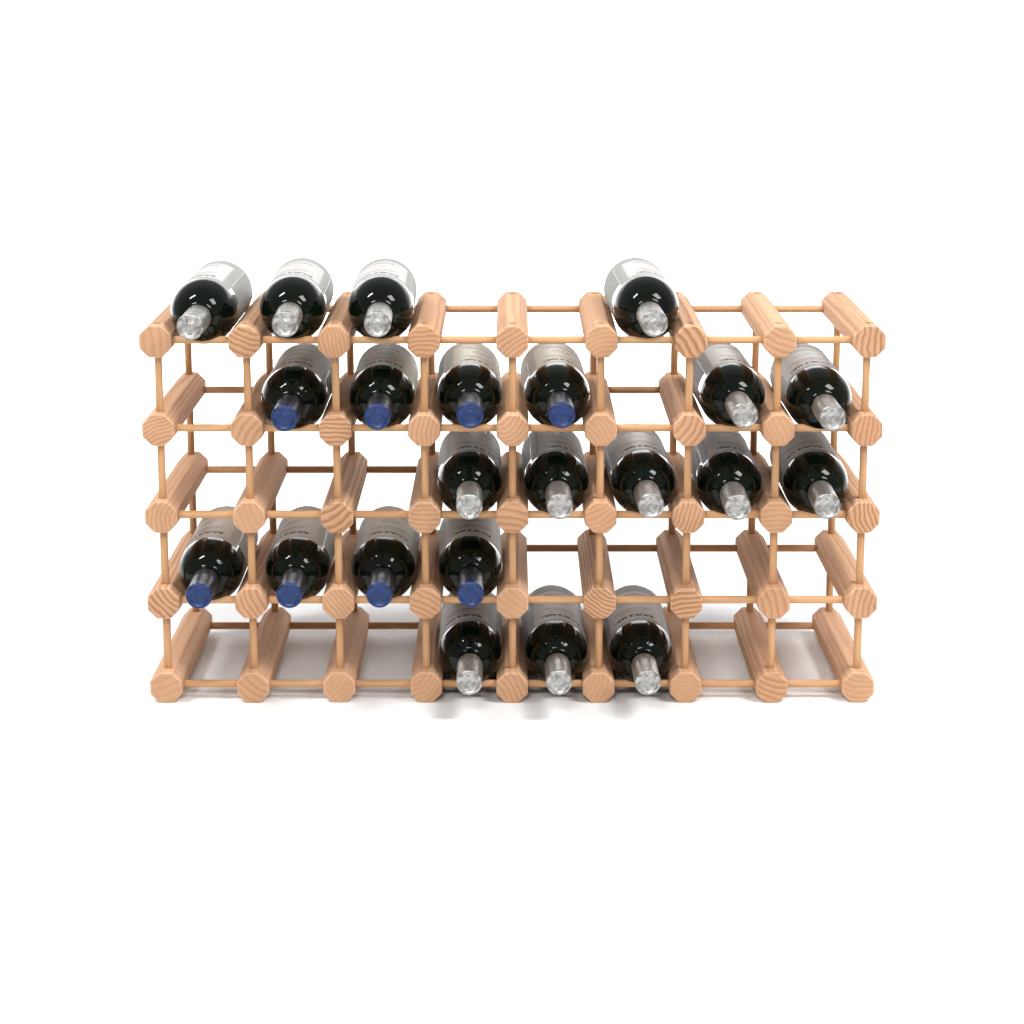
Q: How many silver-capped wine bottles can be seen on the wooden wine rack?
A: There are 14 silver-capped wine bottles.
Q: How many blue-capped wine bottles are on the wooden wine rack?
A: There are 8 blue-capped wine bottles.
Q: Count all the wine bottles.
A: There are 22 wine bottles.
